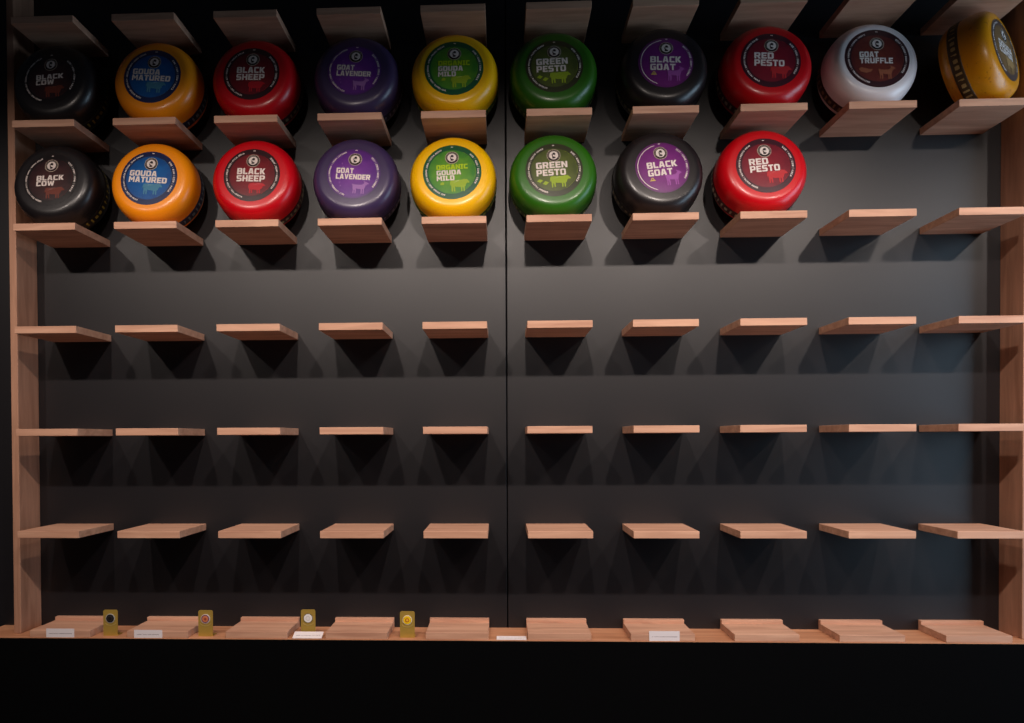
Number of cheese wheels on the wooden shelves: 18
